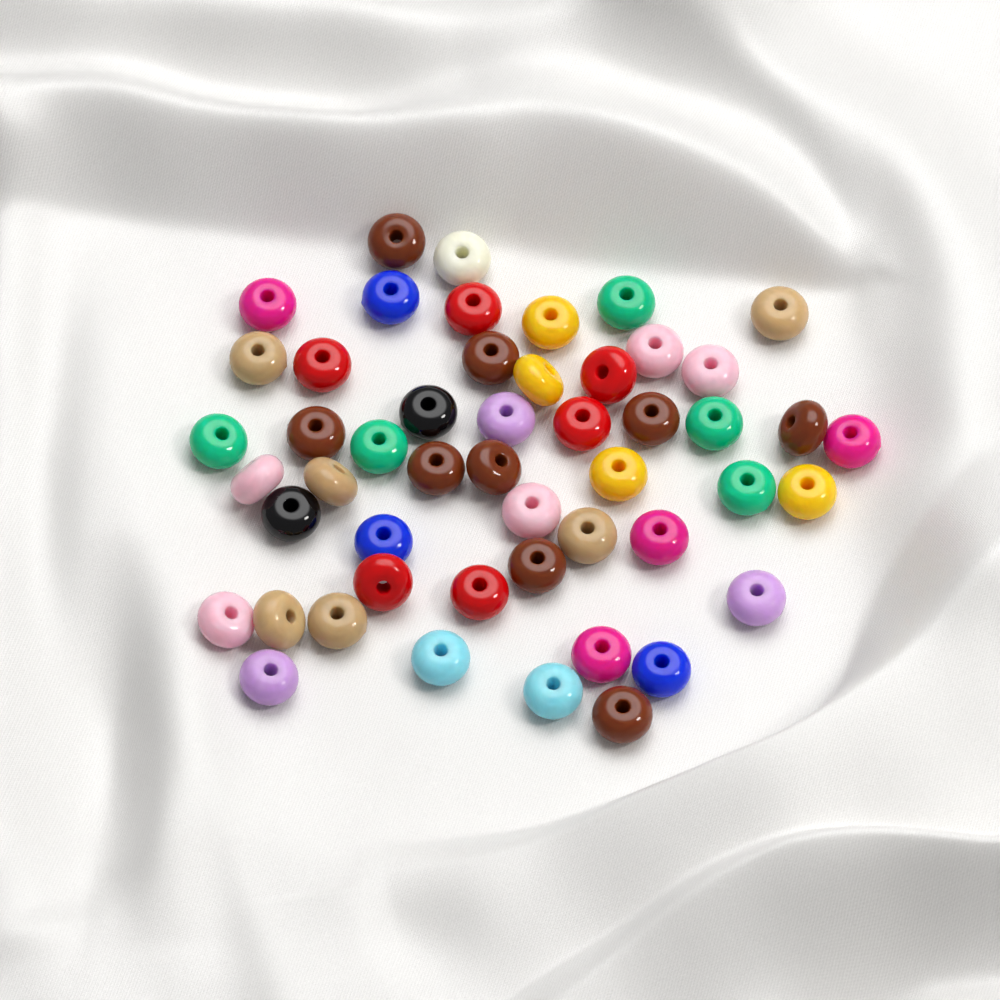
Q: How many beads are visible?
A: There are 50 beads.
